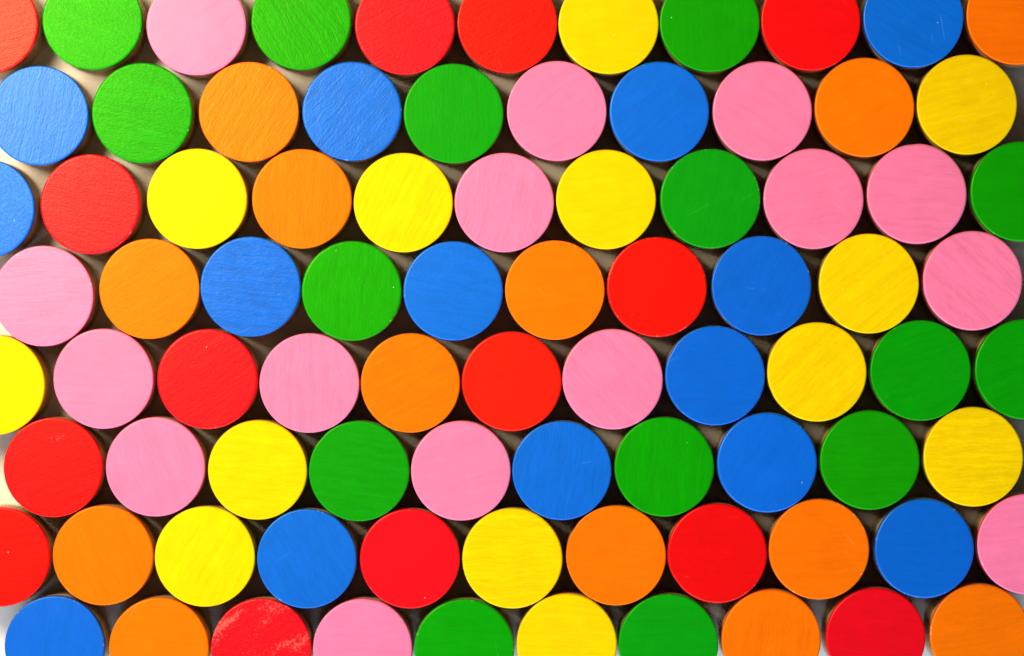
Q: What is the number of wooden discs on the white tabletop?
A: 84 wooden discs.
